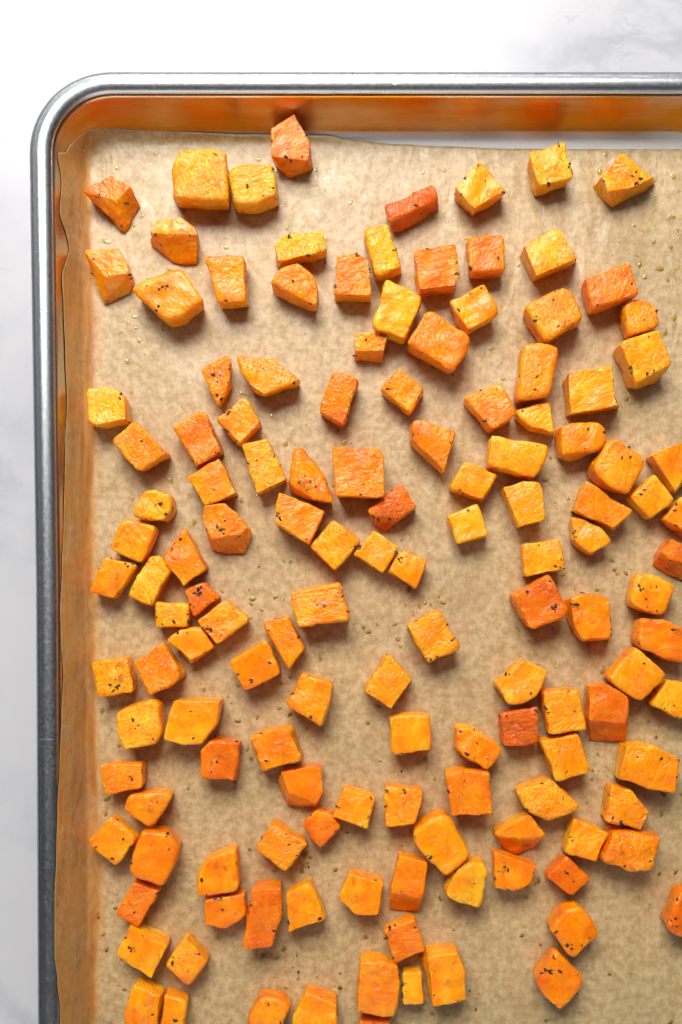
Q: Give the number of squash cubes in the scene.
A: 138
